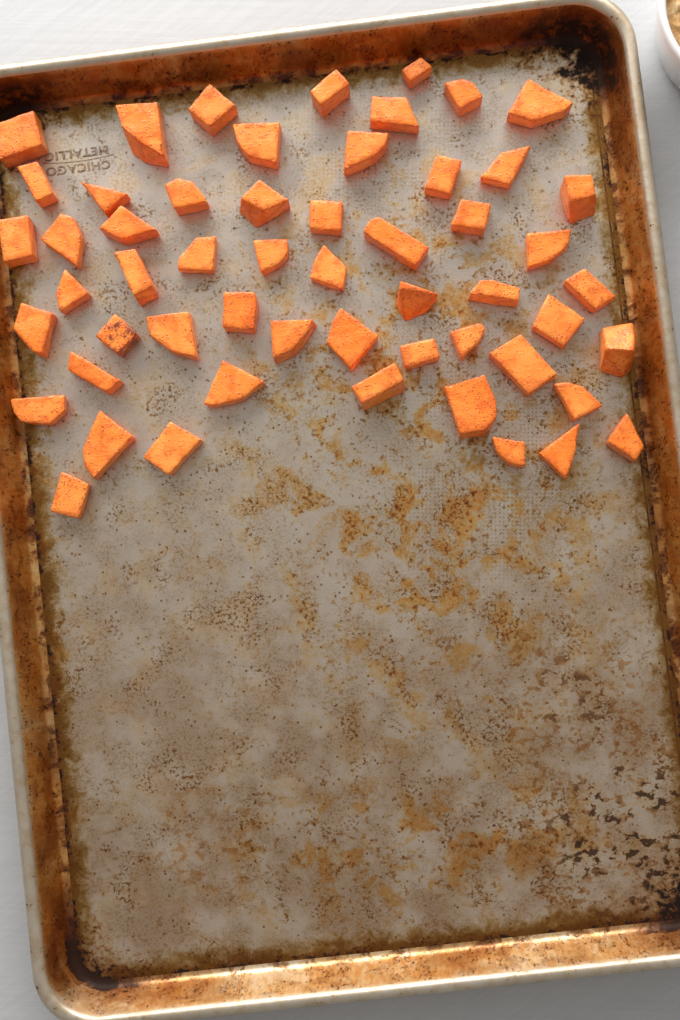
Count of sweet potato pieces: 55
